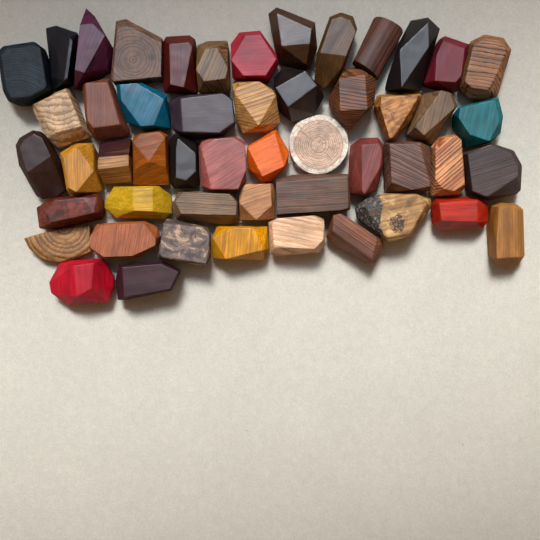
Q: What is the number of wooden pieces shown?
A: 51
